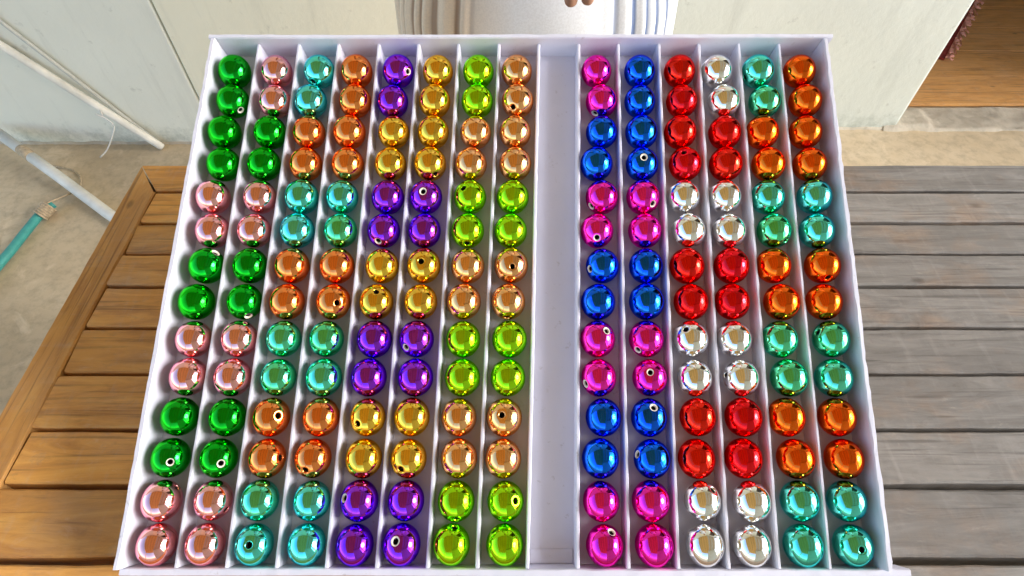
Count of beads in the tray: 196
